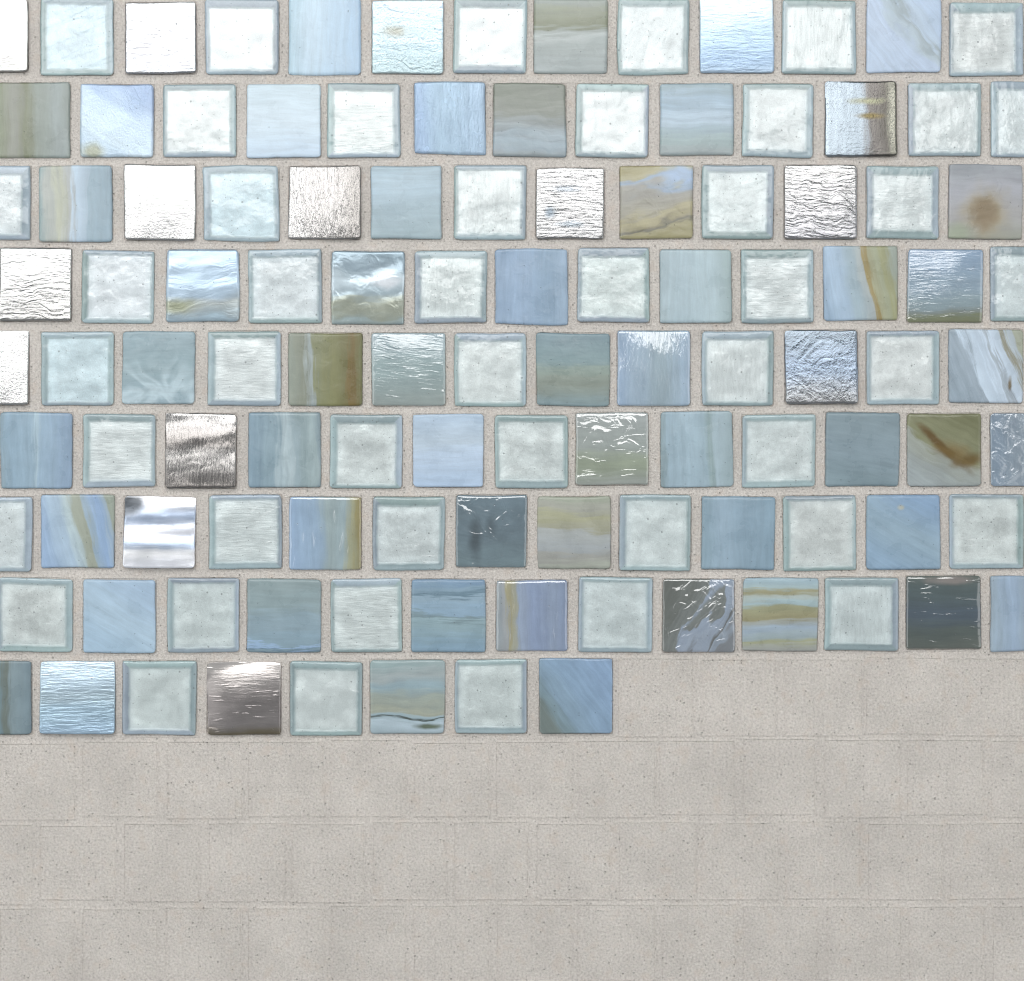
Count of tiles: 112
